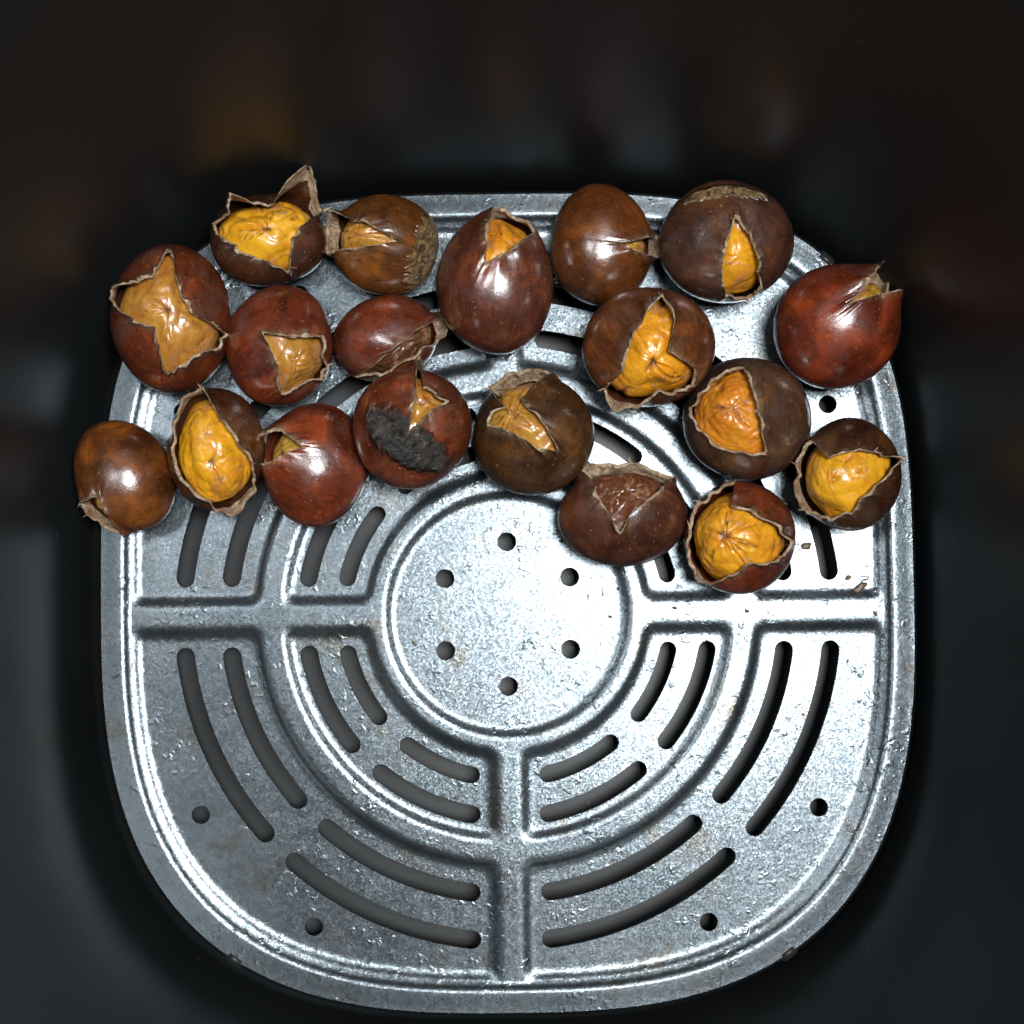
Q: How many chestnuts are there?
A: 19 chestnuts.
